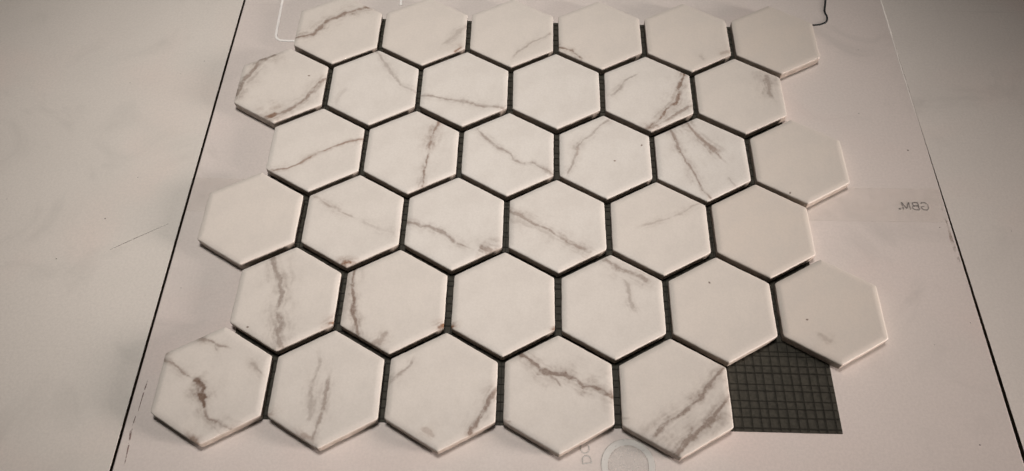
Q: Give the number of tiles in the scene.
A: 35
